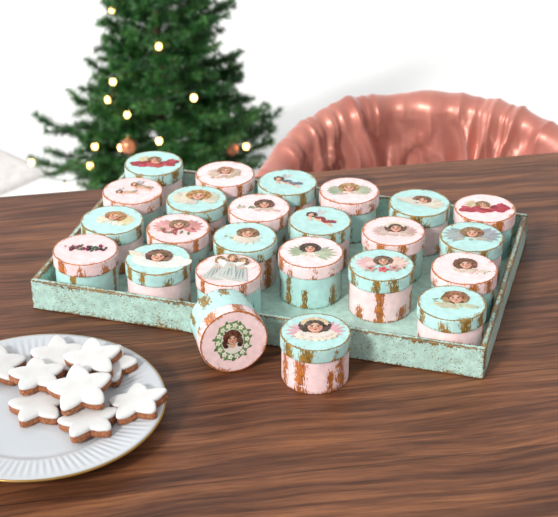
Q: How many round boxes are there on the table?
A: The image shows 24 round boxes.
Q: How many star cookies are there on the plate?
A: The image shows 9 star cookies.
